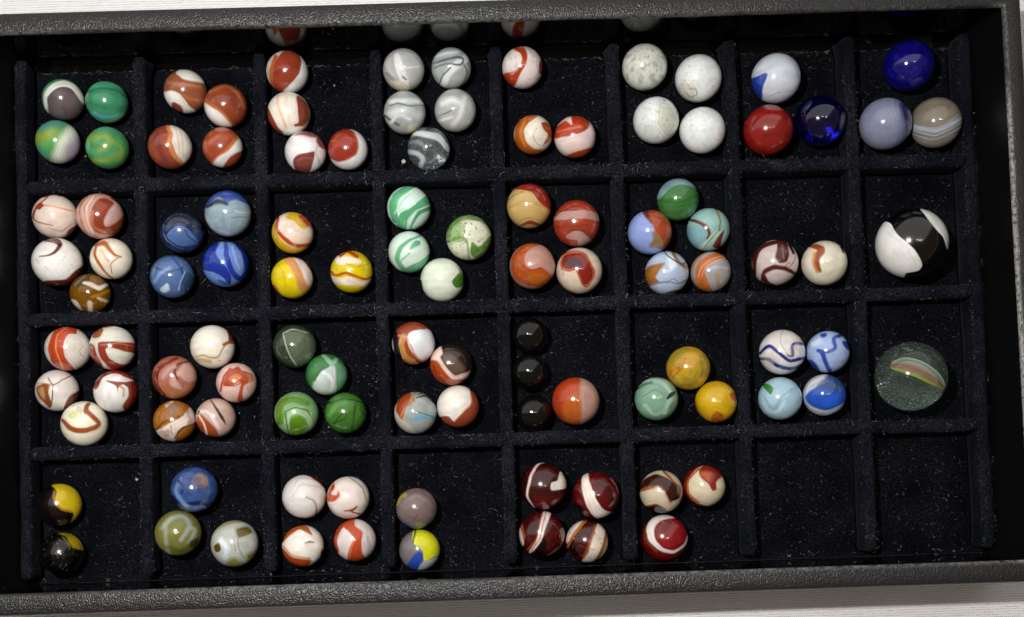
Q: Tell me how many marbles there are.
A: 106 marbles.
